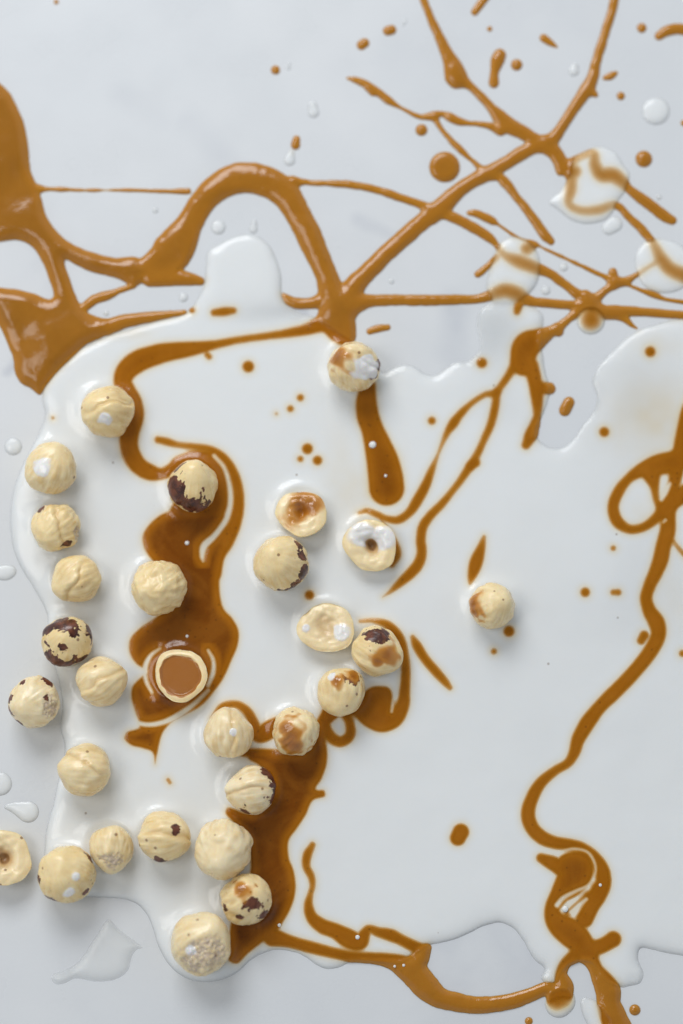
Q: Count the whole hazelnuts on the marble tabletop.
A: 24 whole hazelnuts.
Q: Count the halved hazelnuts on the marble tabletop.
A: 5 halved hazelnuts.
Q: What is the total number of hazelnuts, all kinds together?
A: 29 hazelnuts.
